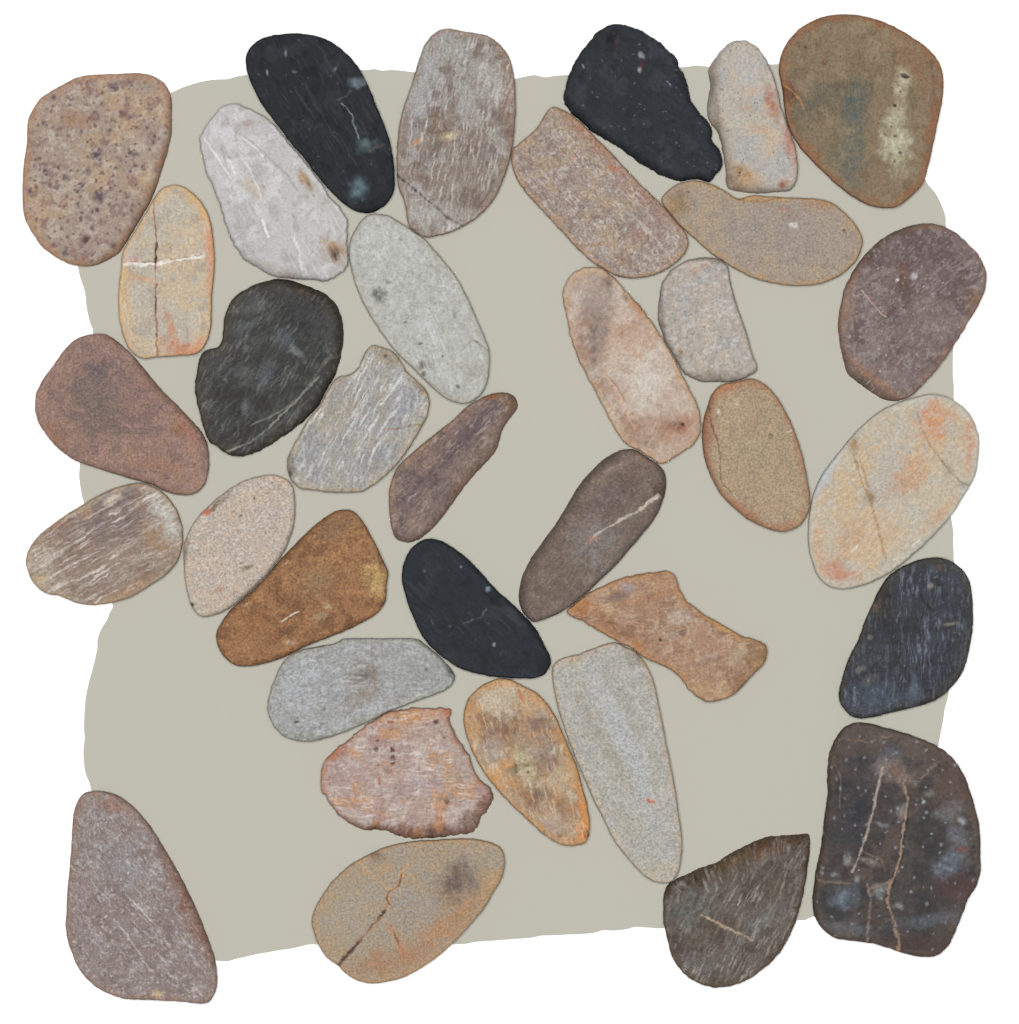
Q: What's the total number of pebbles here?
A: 35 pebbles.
